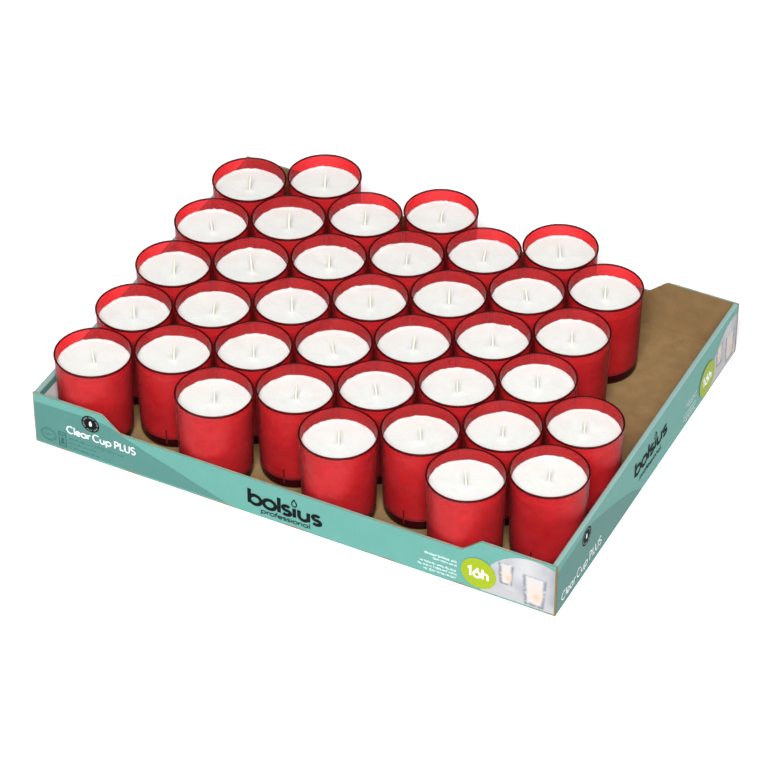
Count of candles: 37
